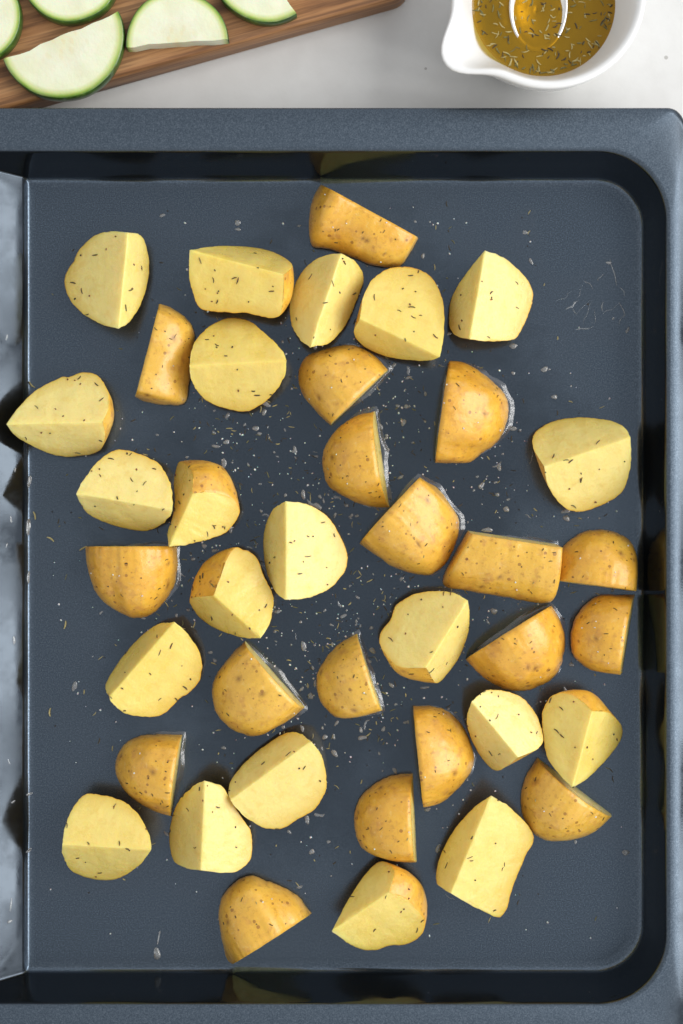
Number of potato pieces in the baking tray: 39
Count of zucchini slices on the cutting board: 5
